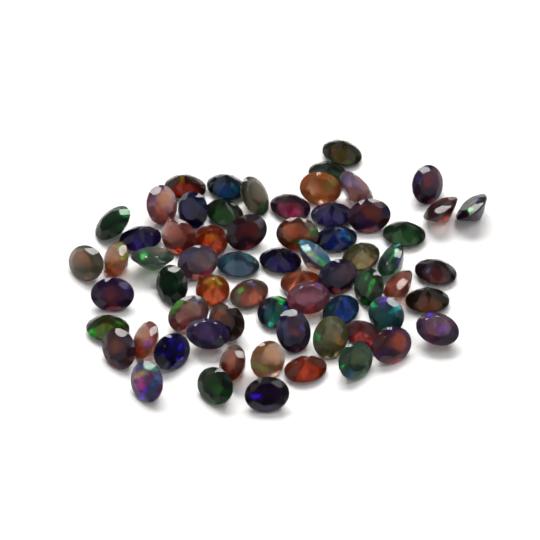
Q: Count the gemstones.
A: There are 66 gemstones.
